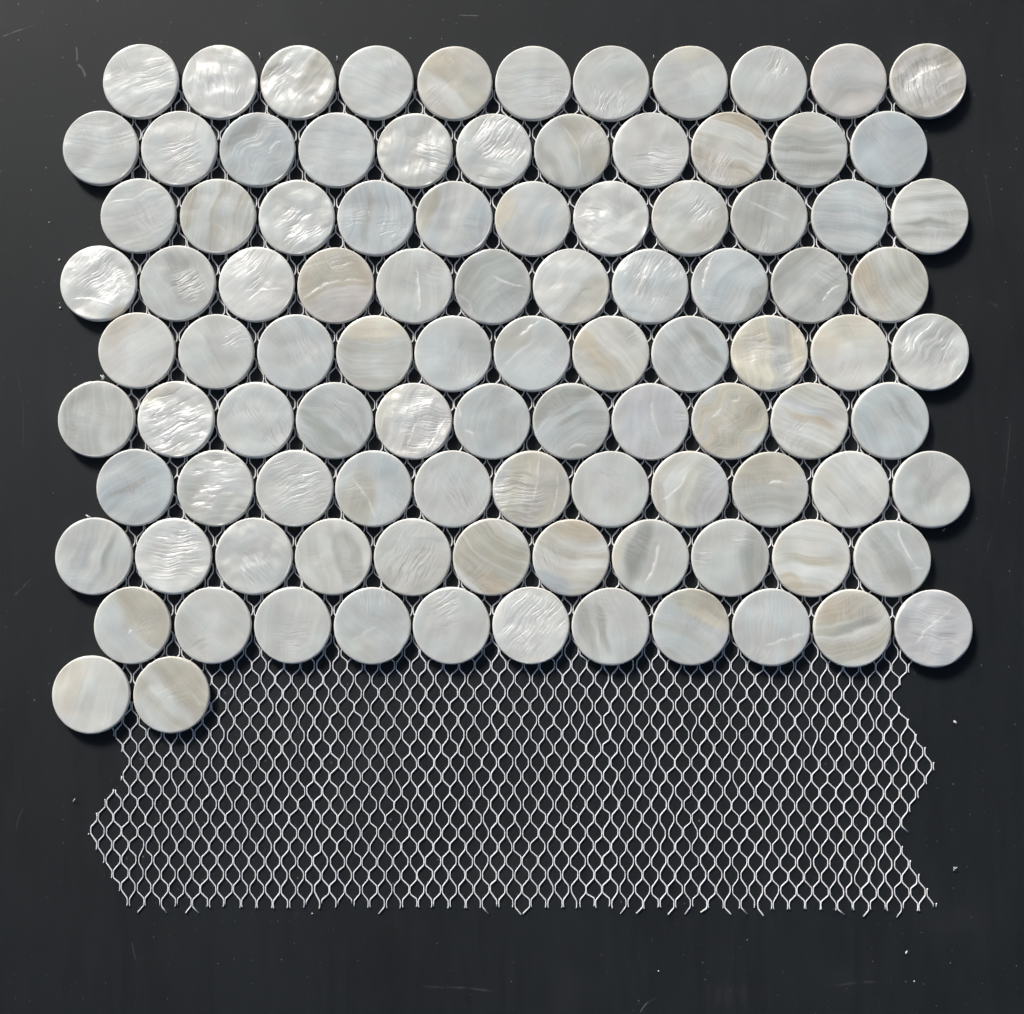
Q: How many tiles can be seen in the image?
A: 101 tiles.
